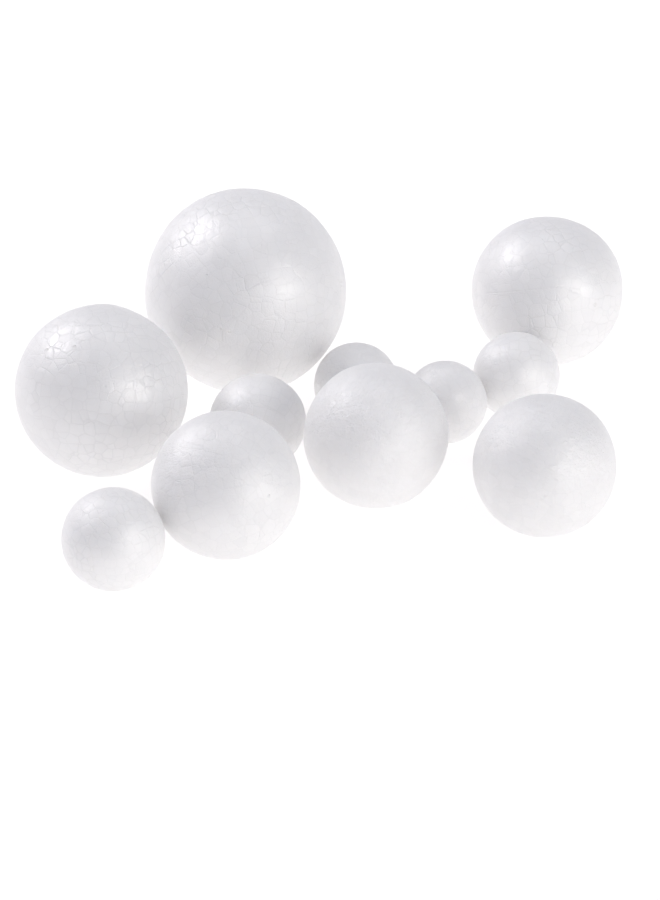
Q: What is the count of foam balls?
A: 11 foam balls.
